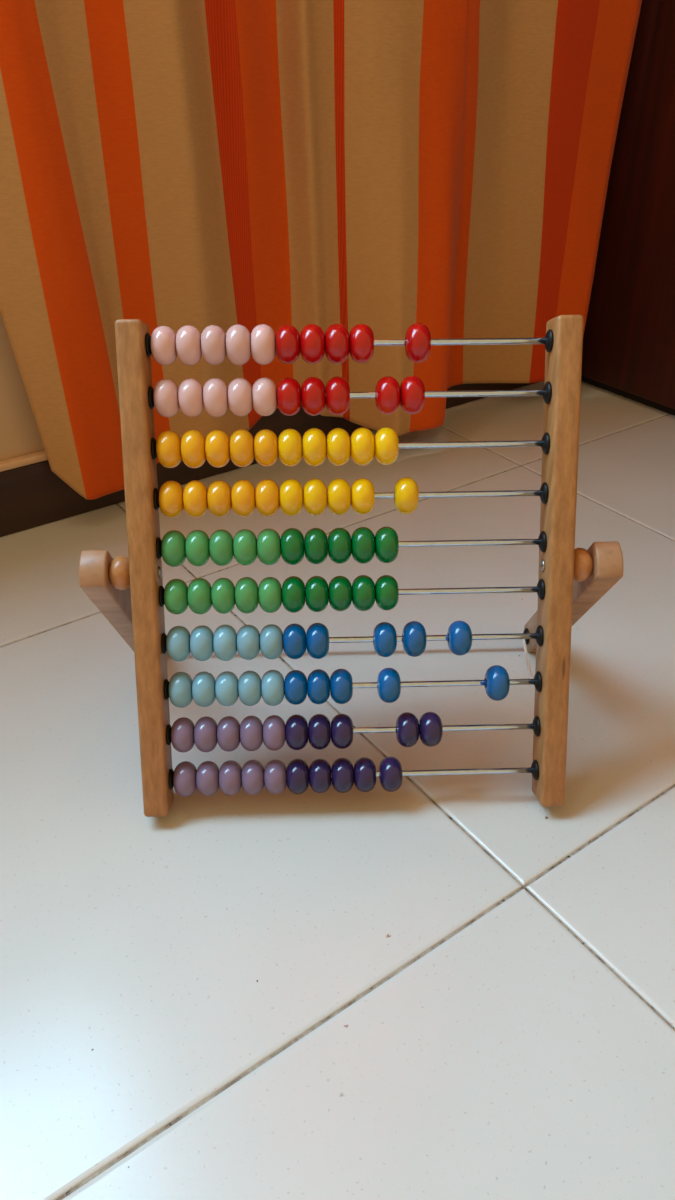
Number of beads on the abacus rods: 100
